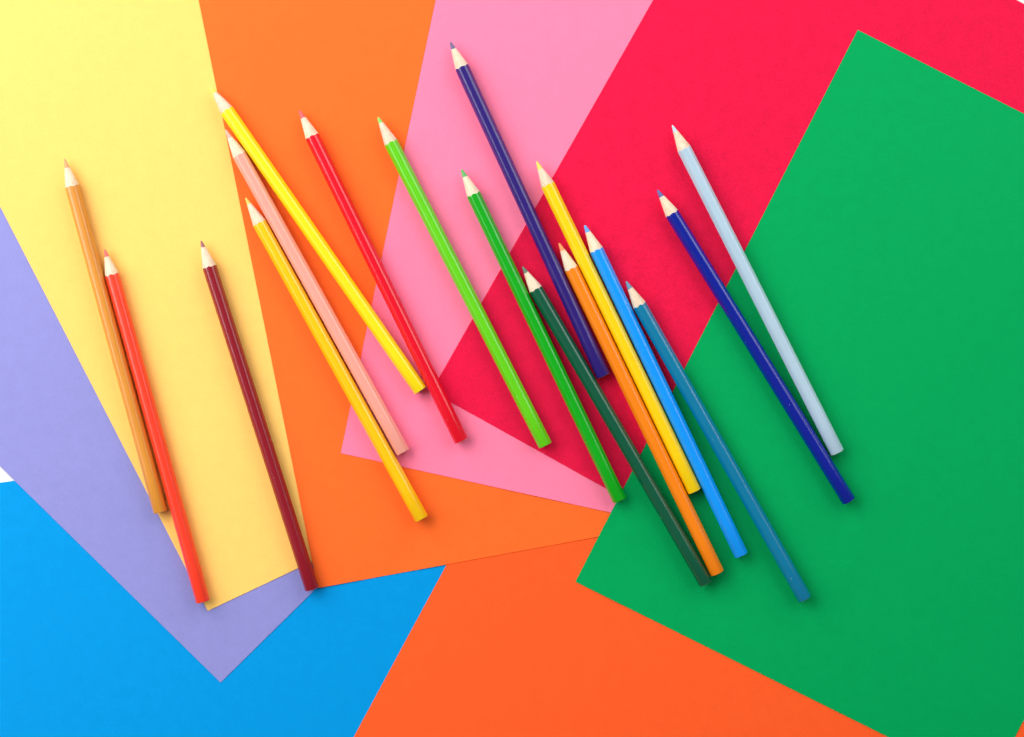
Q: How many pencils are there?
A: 17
